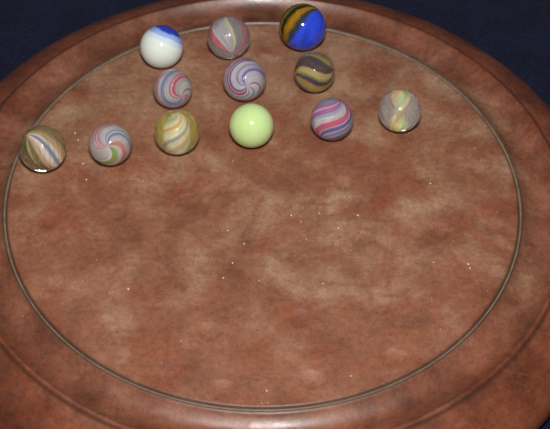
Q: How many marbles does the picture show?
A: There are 12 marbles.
